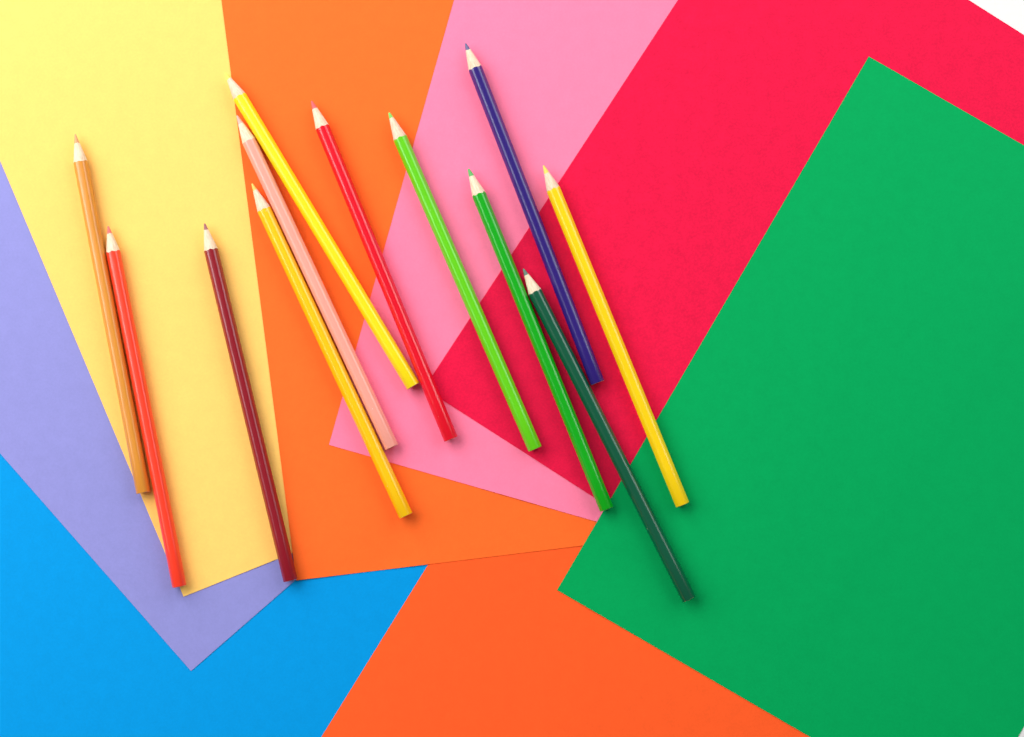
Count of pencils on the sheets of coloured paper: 12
